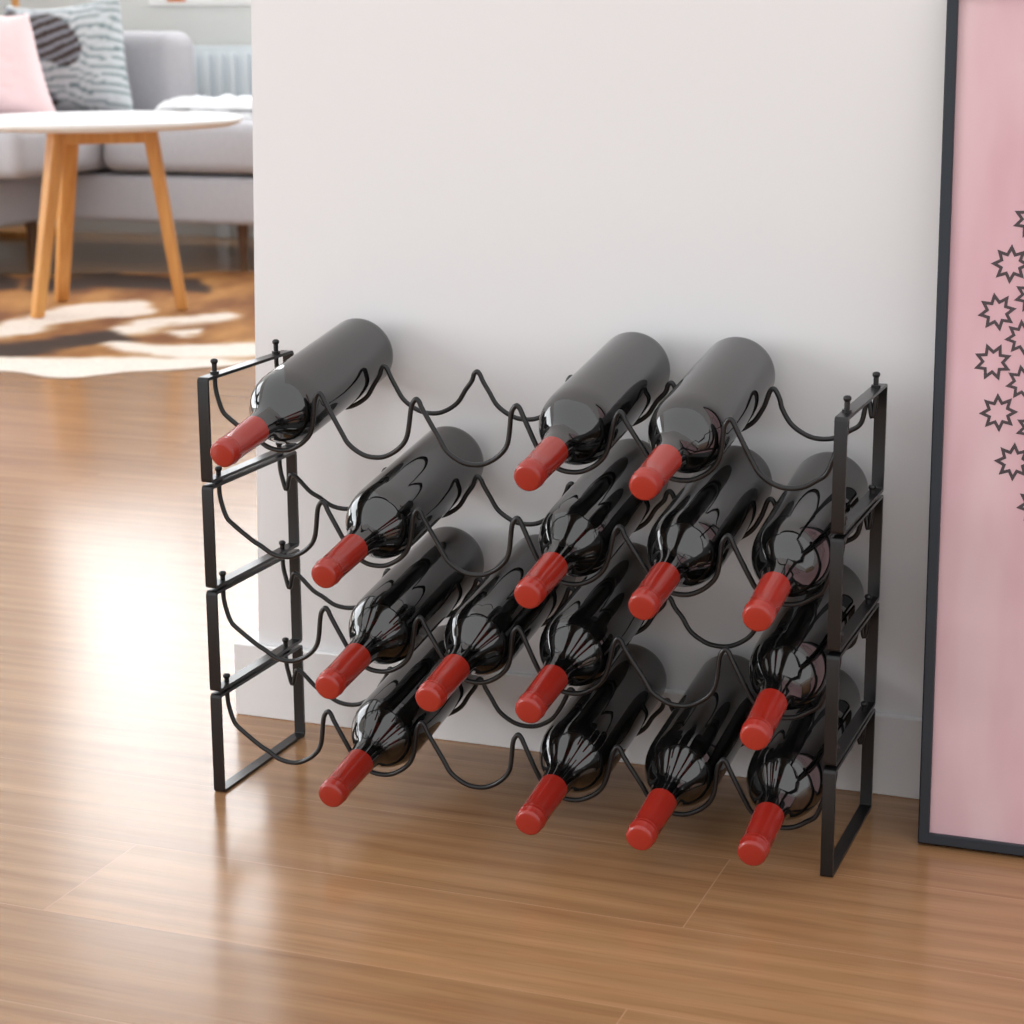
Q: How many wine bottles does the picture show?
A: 15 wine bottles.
